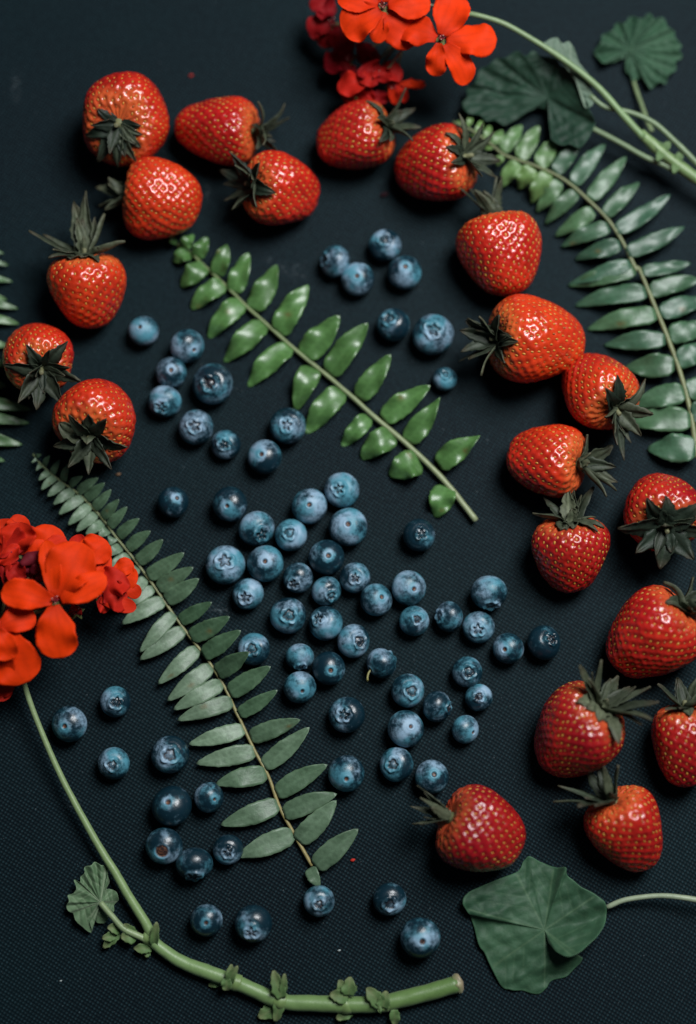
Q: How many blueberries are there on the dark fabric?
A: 71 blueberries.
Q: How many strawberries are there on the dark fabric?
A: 20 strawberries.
